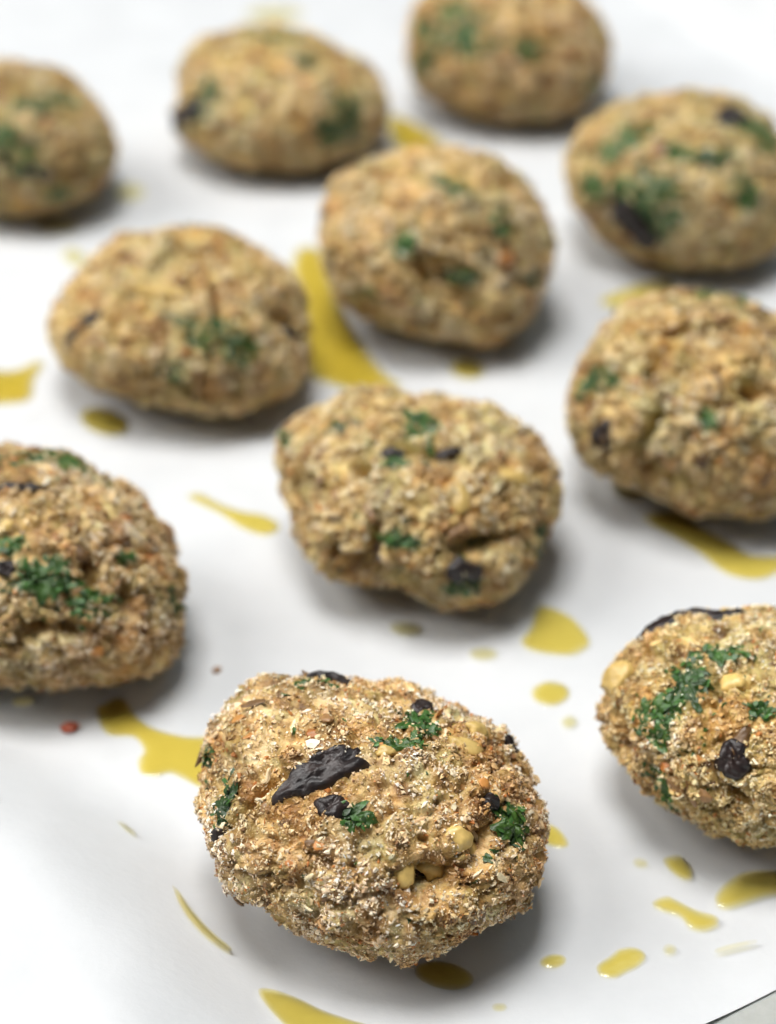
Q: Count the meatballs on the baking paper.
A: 11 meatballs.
